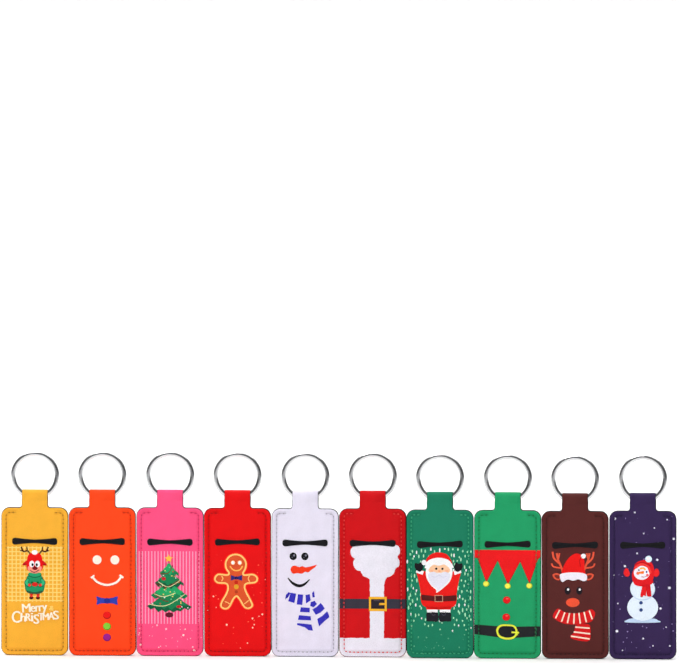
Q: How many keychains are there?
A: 10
